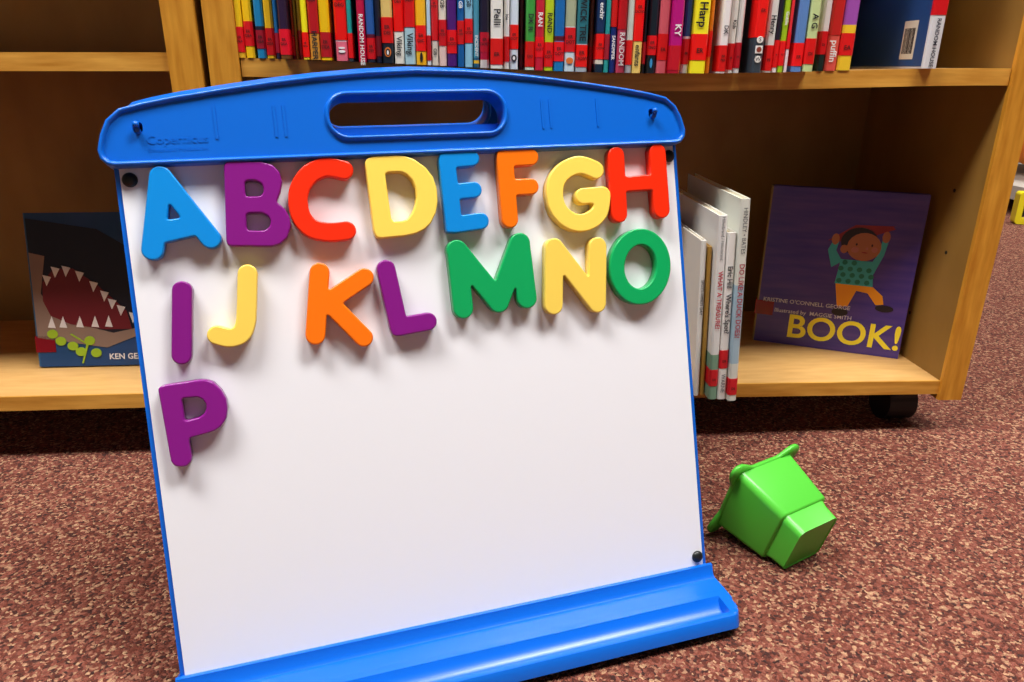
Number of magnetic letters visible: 16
